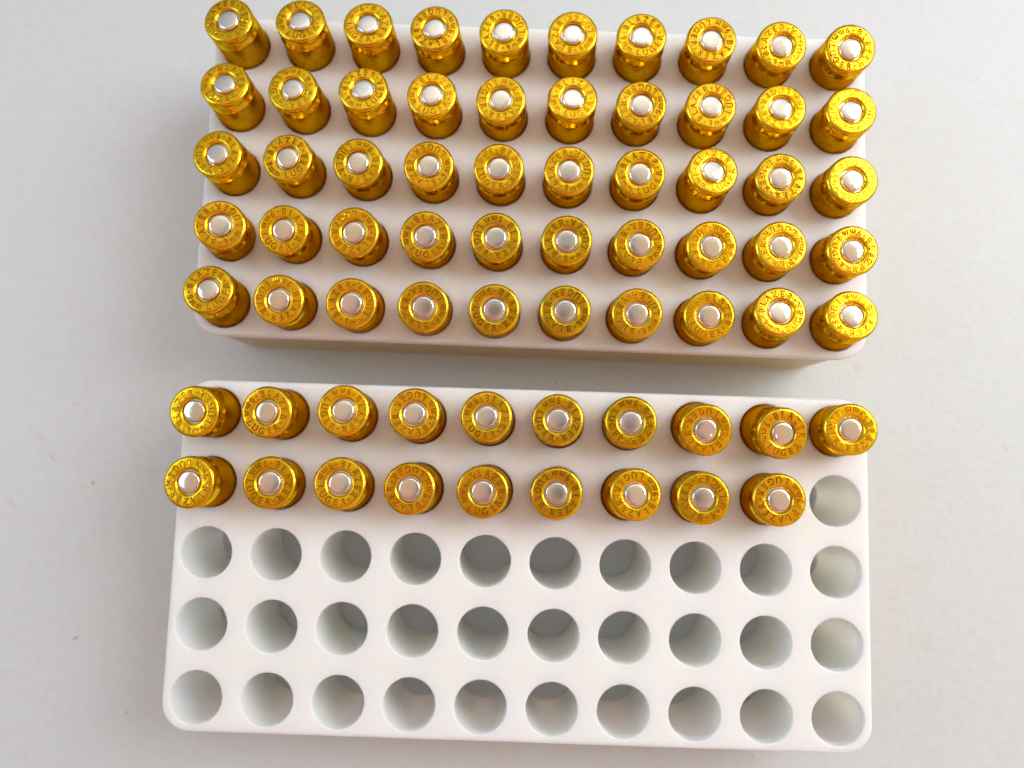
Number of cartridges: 69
